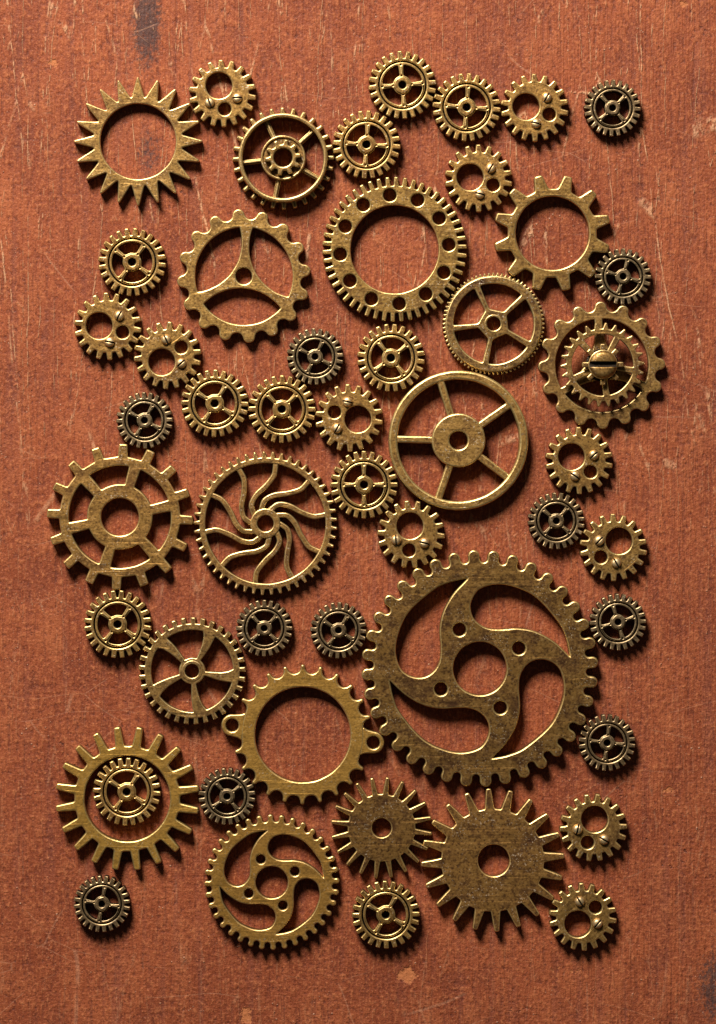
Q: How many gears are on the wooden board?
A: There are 50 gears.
